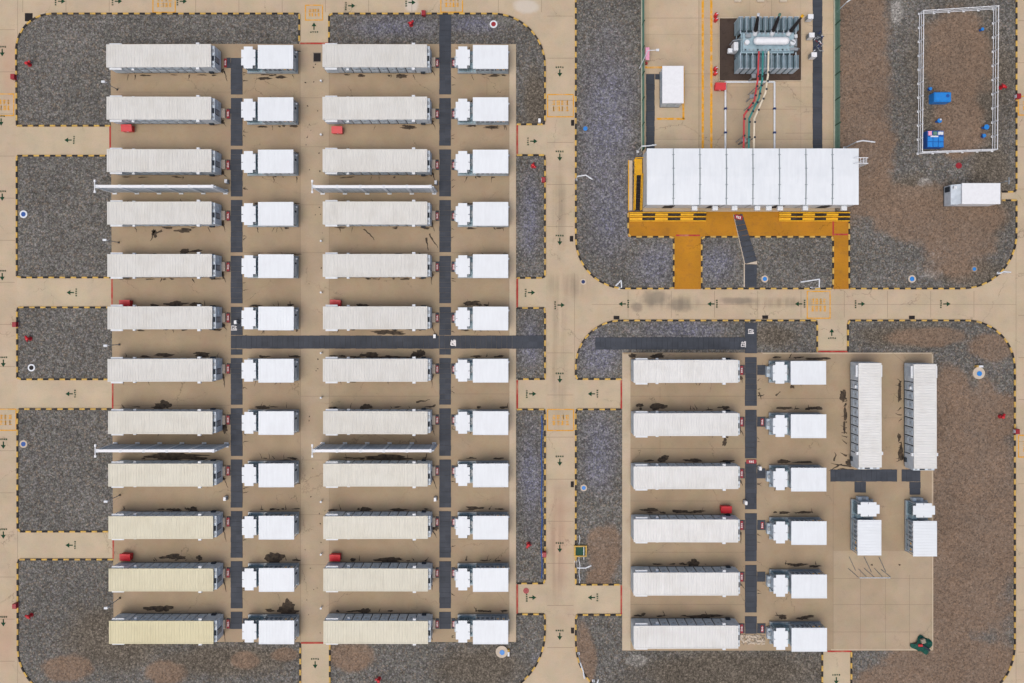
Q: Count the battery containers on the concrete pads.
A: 32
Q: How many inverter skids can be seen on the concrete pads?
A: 32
